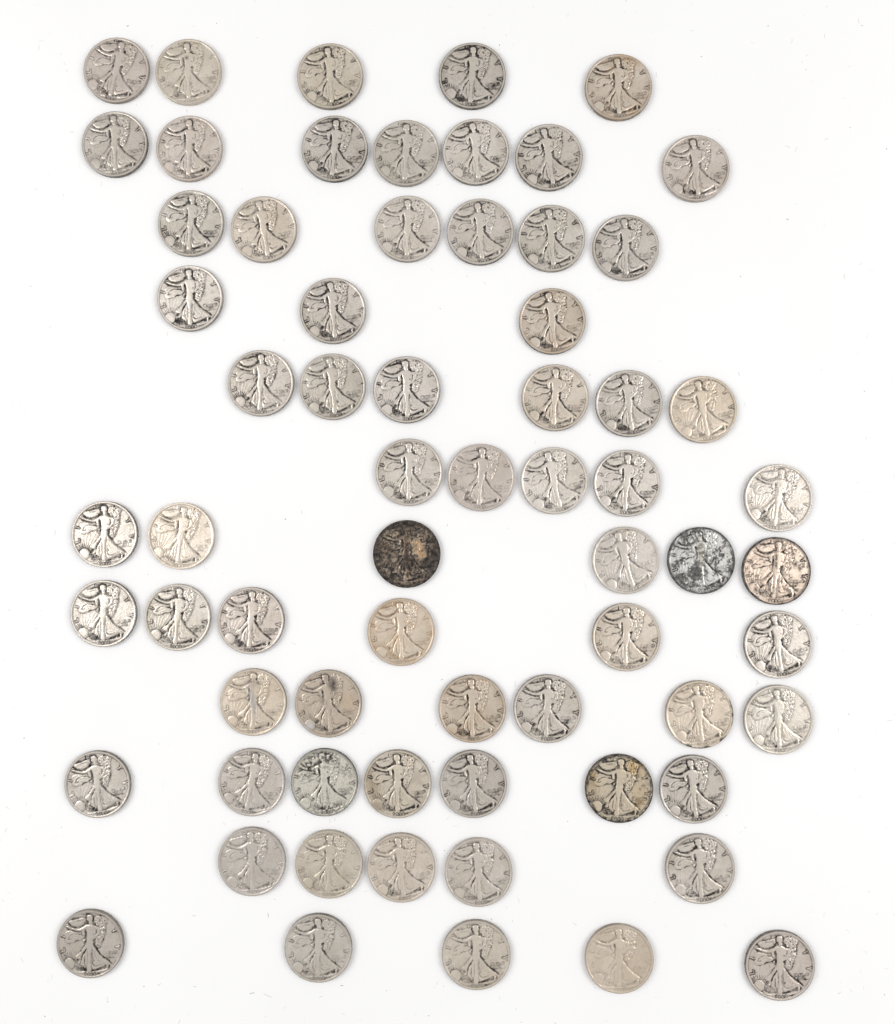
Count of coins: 67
